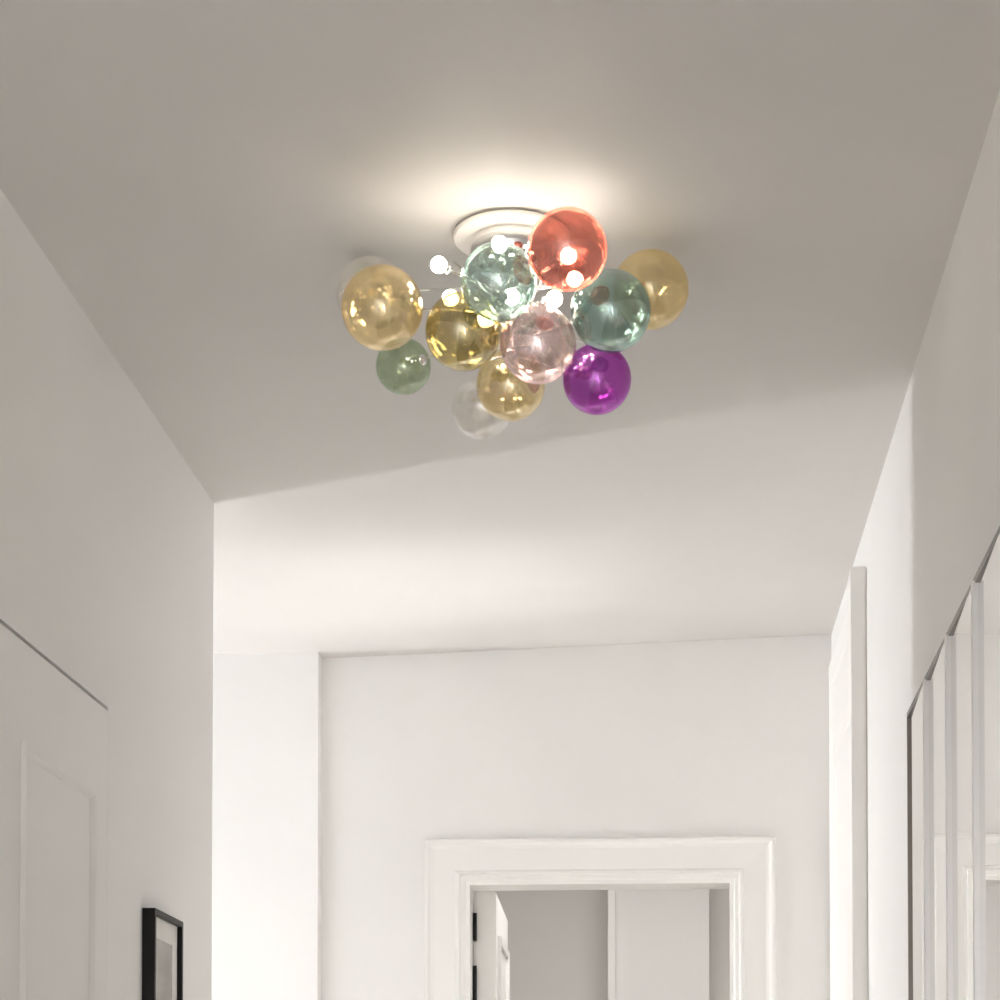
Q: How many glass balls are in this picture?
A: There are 12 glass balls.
